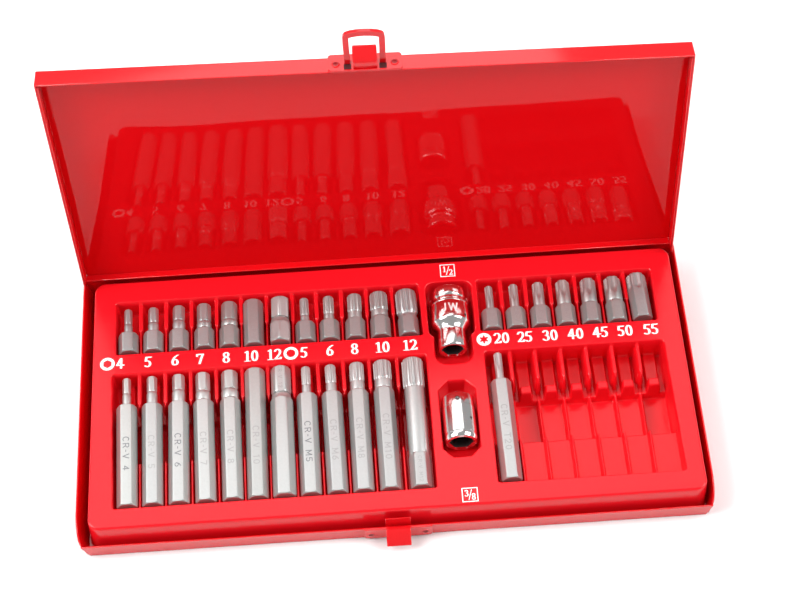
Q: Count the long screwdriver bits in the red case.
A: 13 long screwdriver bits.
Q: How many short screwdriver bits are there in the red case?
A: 19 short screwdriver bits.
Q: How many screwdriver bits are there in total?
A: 32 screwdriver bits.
